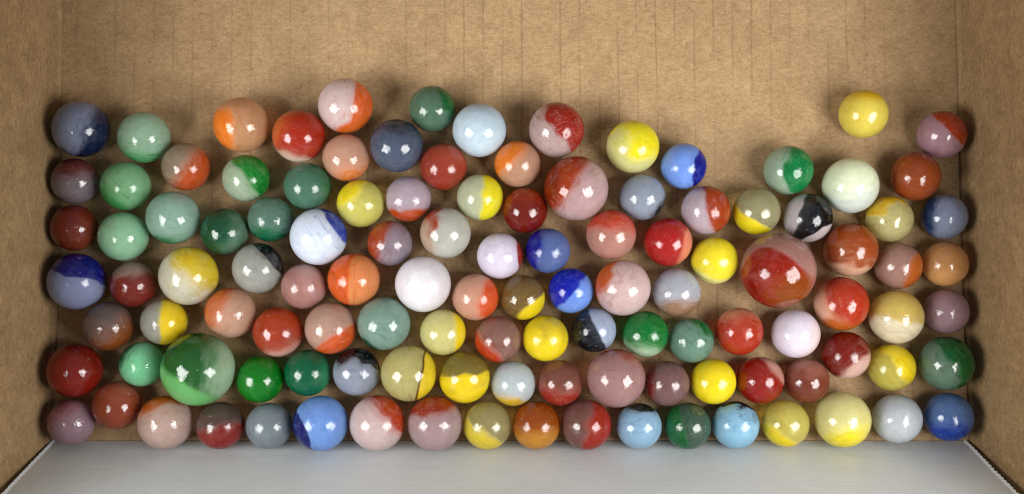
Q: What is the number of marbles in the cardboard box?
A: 117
